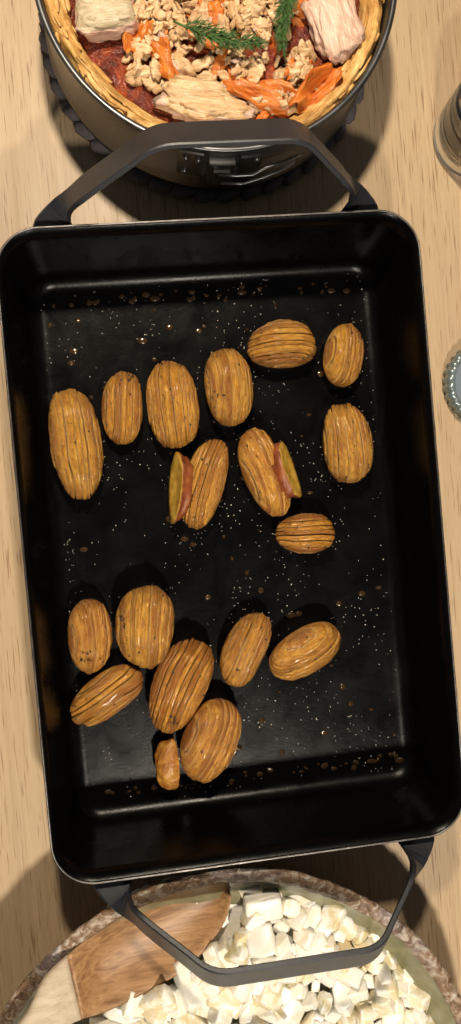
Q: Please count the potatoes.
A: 17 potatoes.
